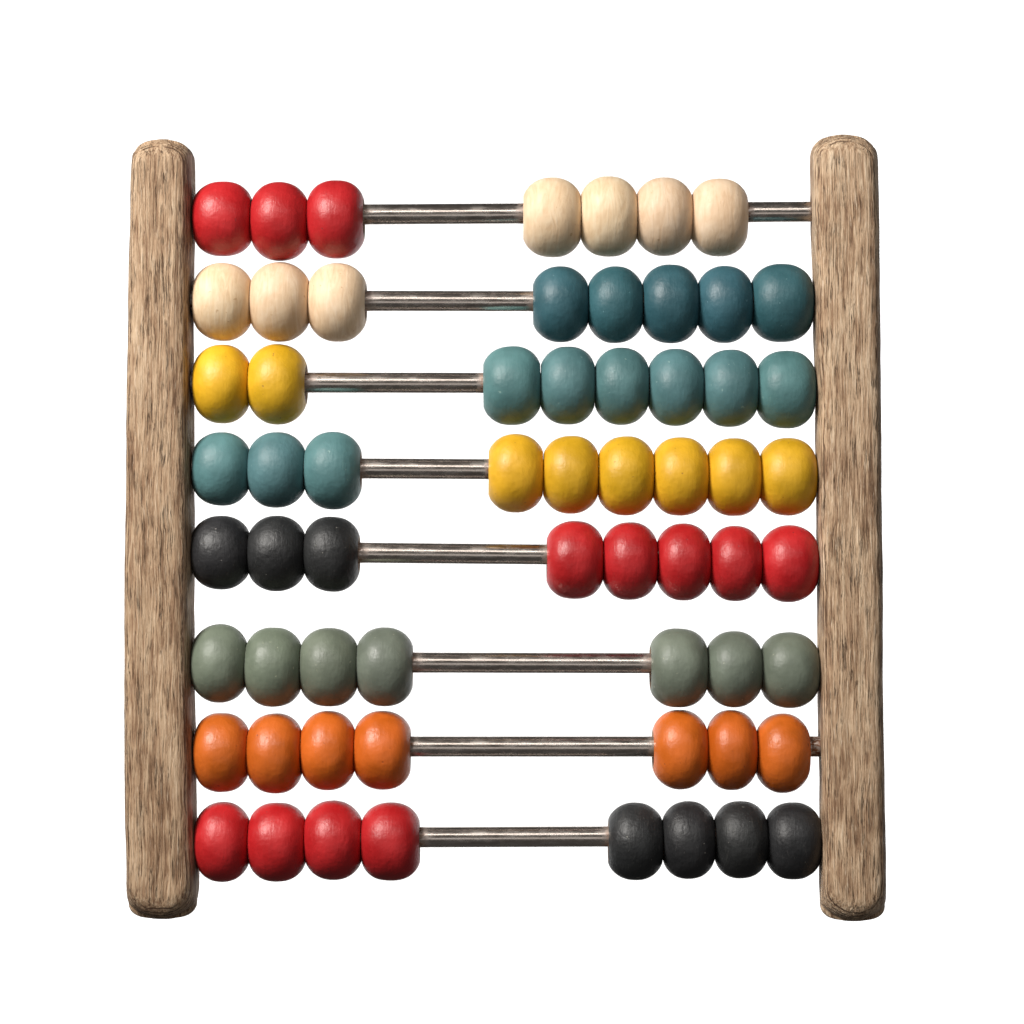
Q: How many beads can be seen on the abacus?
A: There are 62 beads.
